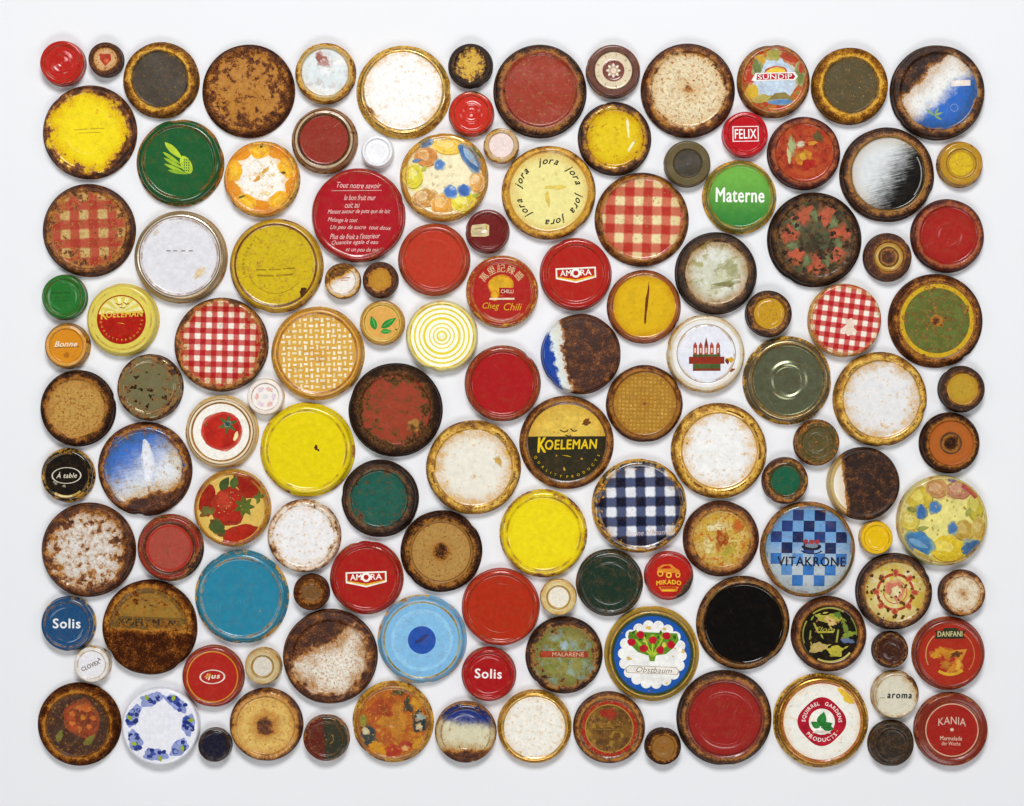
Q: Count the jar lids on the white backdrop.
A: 127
